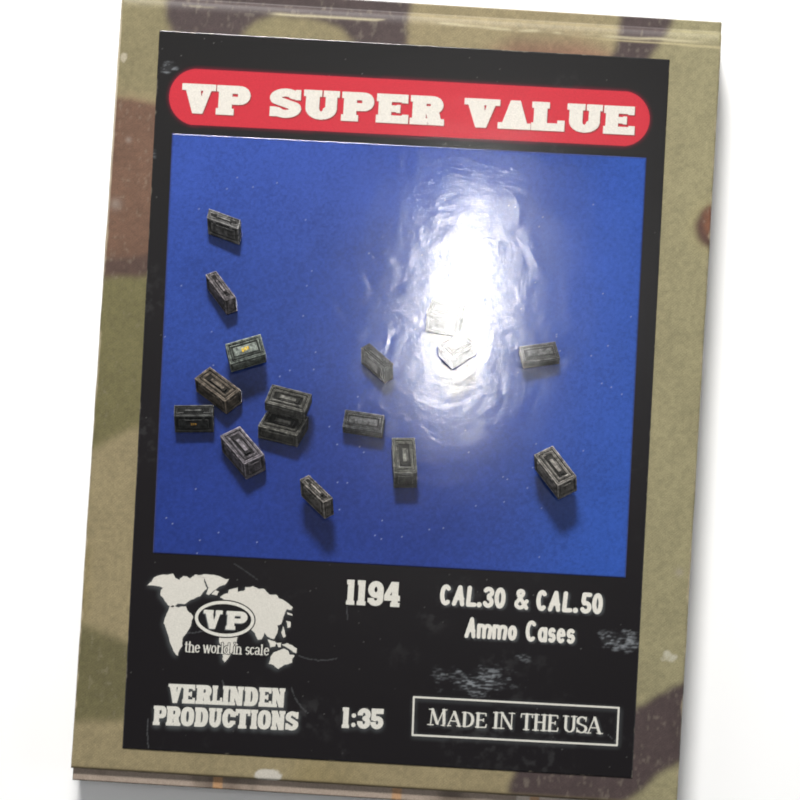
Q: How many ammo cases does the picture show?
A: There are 16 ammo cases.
